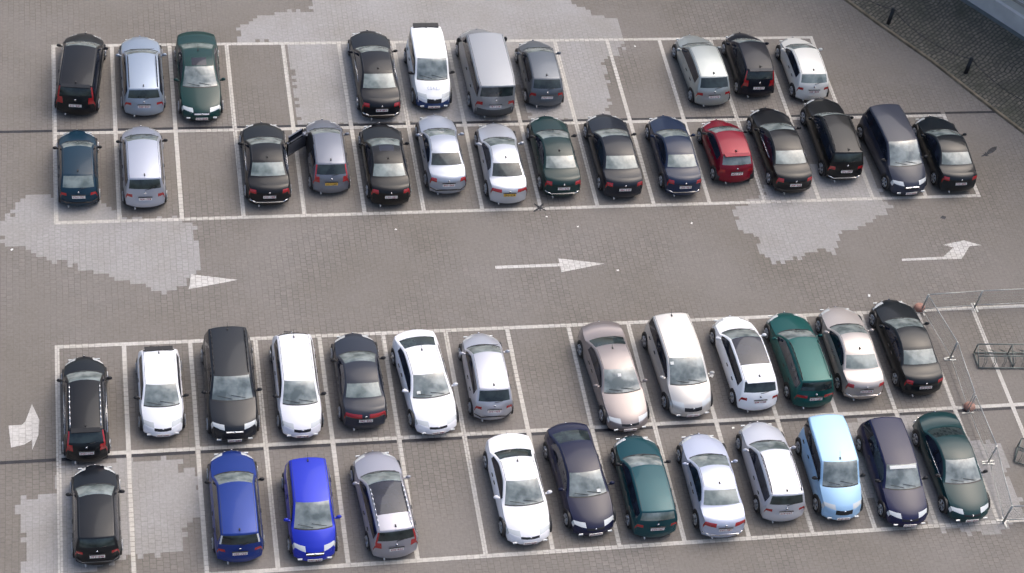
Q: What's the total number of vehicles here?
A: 50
